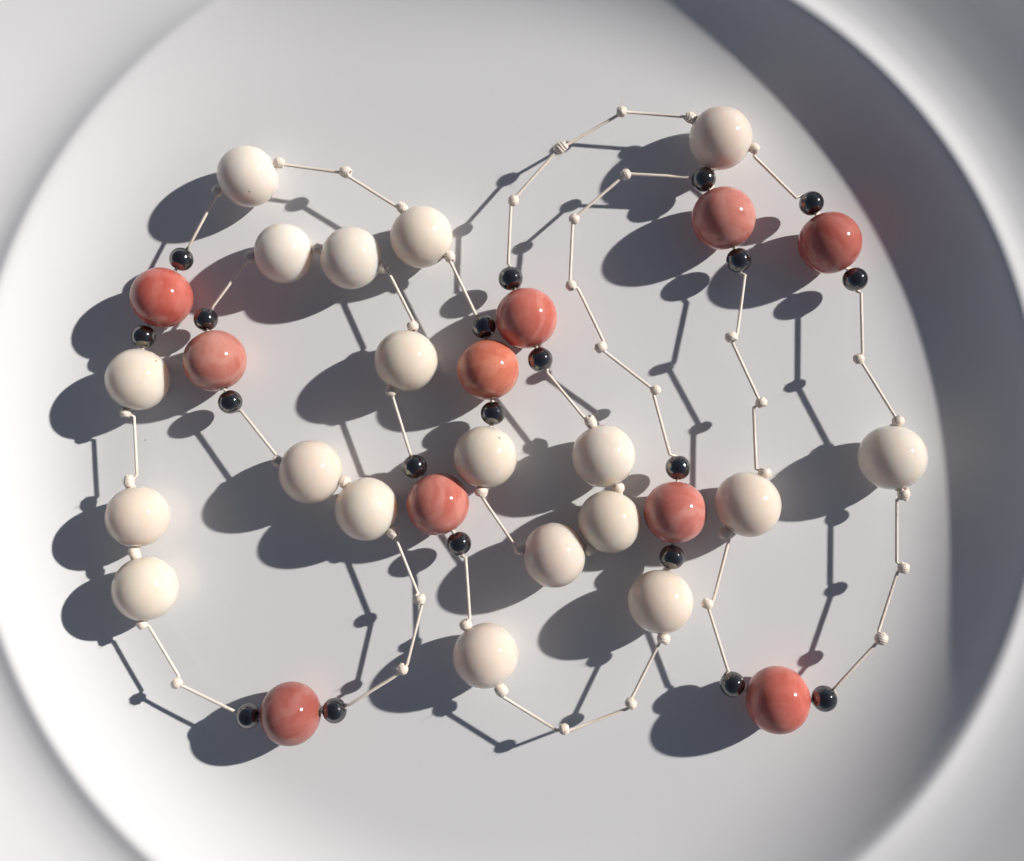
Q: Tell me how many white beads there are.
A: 19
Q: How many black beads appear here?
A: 20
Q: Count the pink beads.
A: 10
